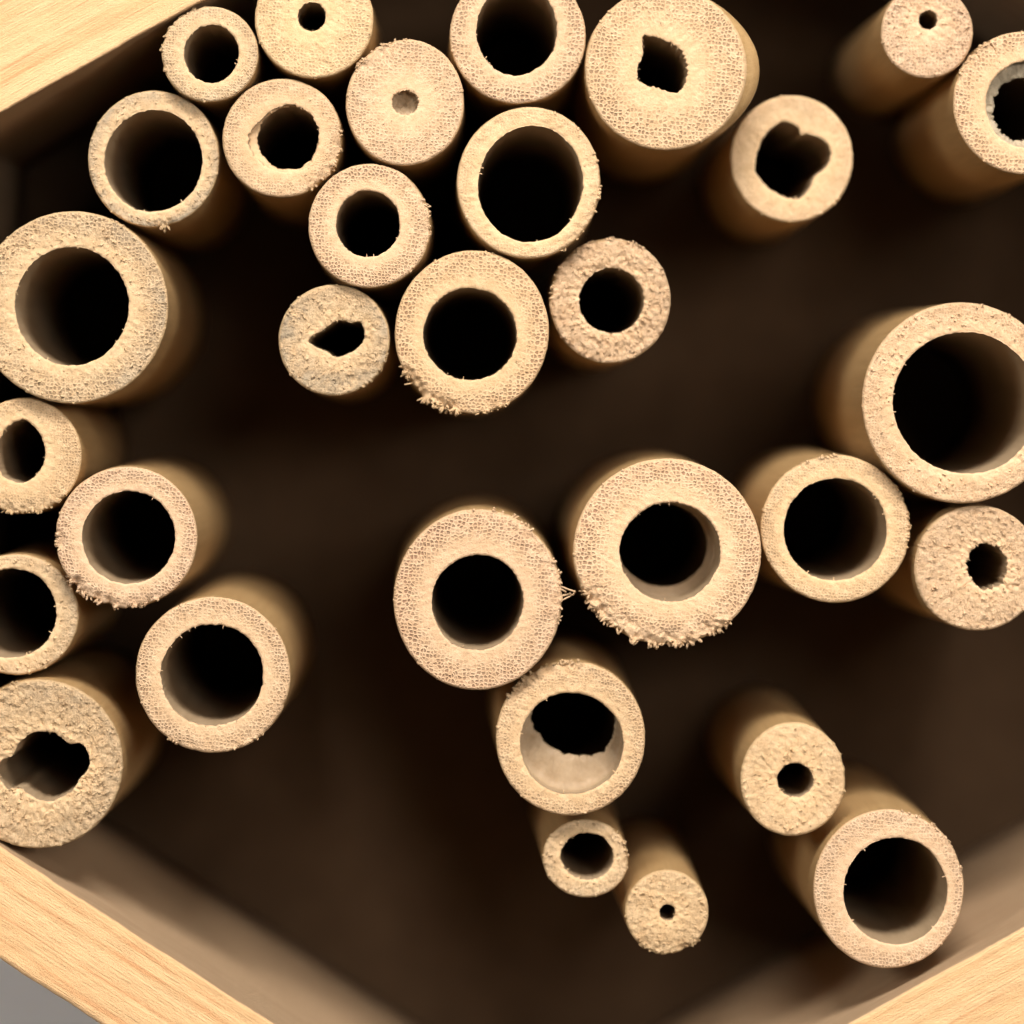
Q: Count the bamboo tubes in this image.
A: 31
